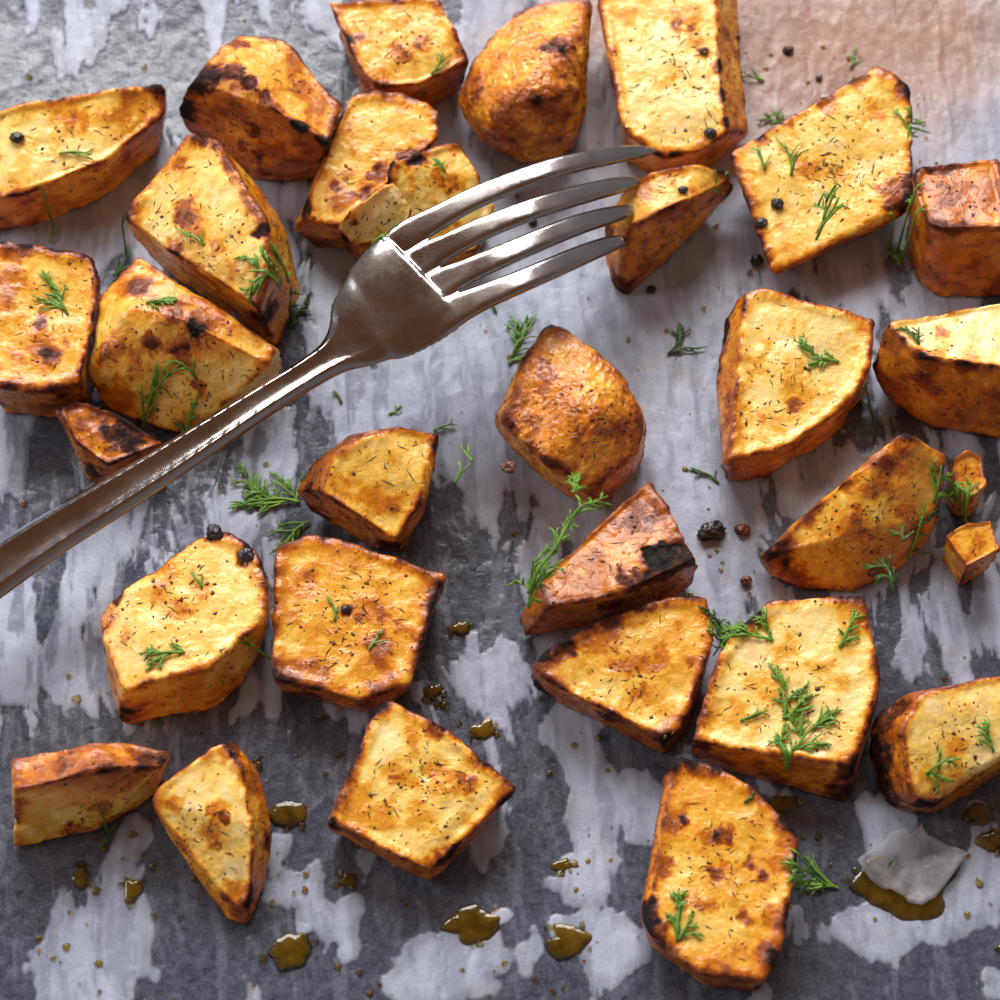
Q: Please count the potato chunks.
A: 30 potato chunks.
